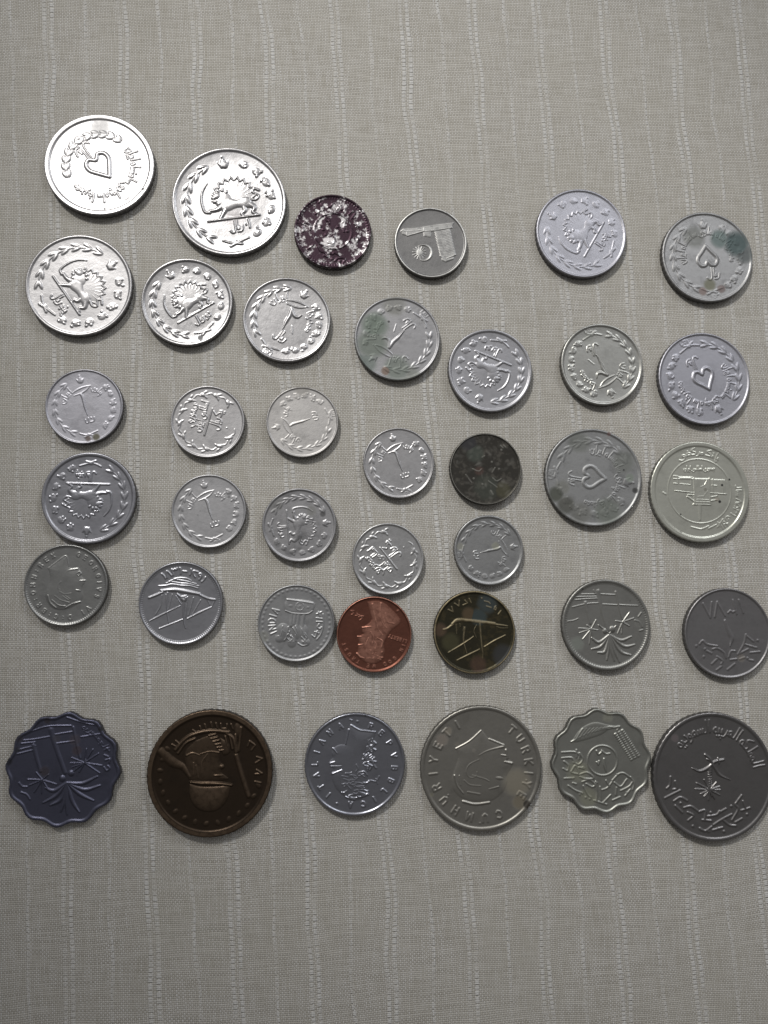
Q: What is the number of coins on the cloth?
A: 38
